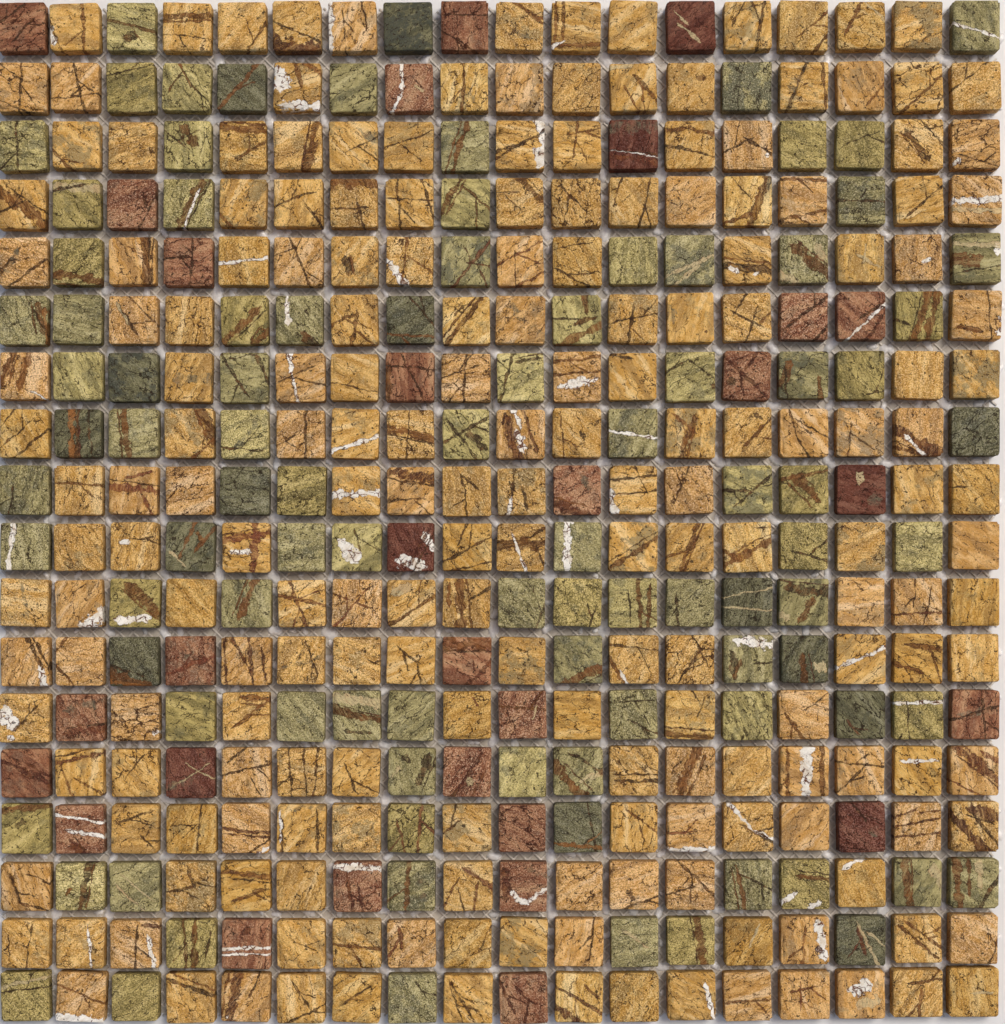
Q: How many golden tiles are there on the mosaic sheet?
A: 200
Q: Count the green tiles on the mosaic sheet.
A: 95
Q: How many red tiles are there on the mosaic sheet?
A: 29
